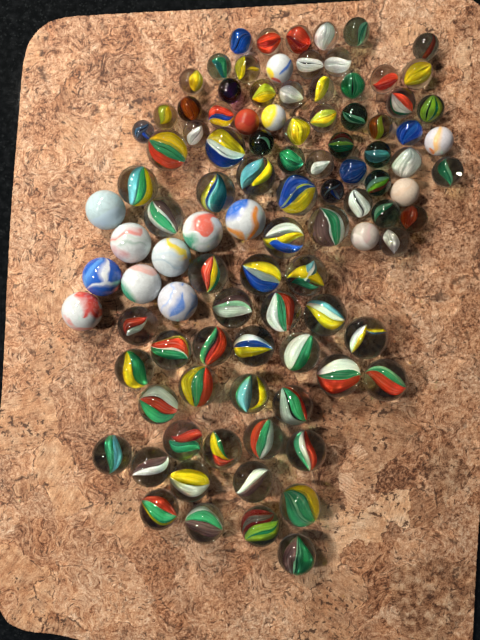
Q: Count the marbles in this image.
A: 100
